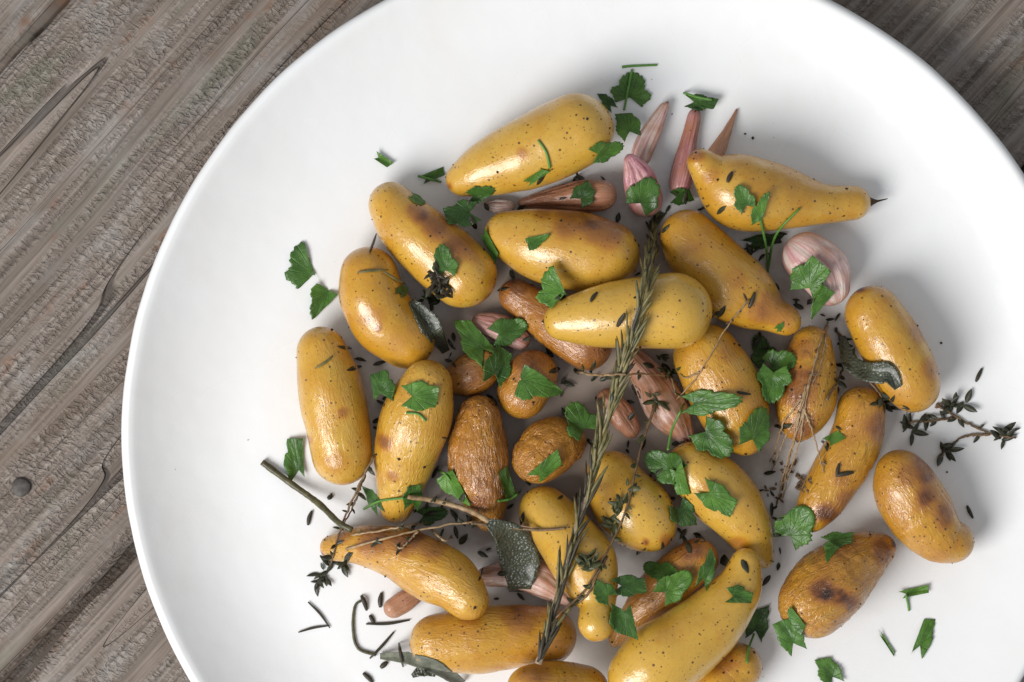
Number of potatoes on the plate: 29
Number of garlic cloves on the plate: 12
